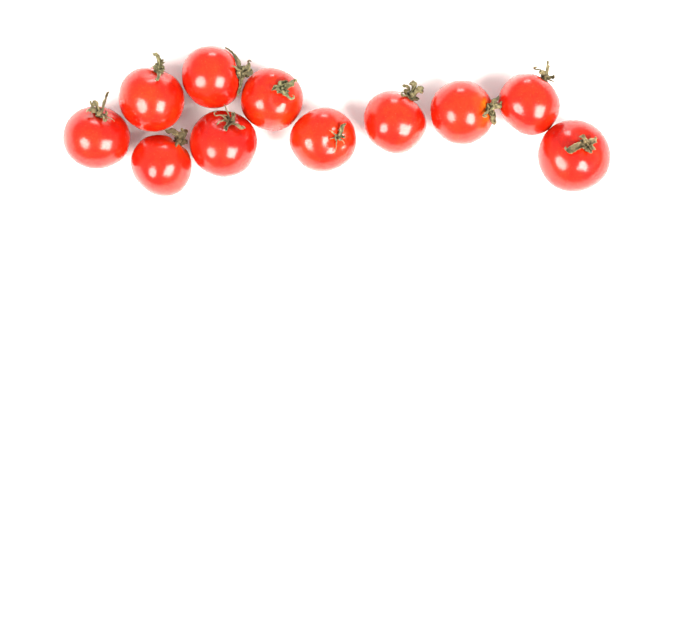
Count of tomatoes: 11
